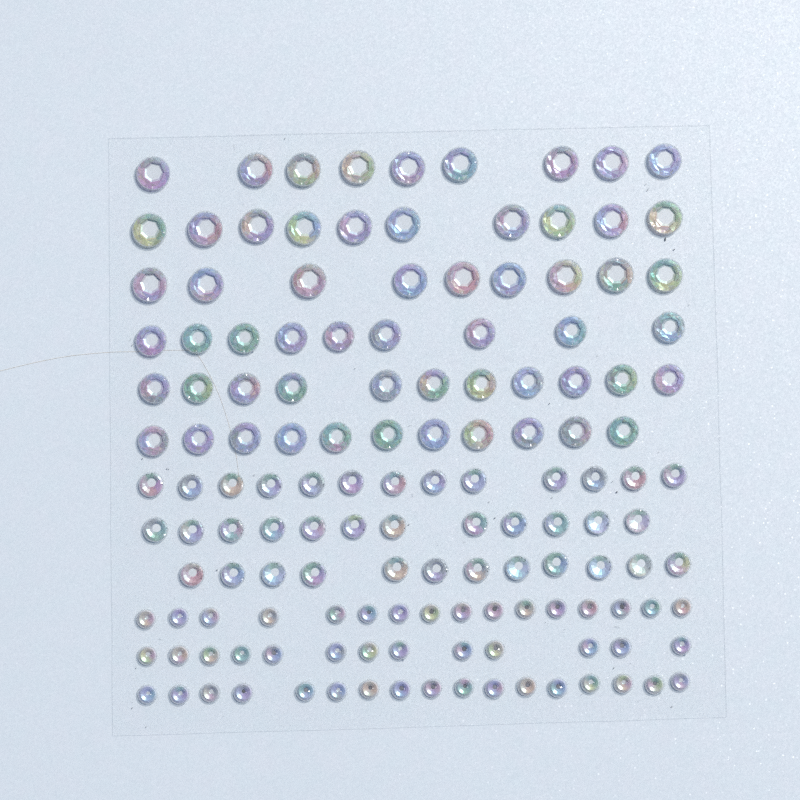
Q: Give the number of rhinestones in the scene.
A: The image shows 142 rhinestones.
